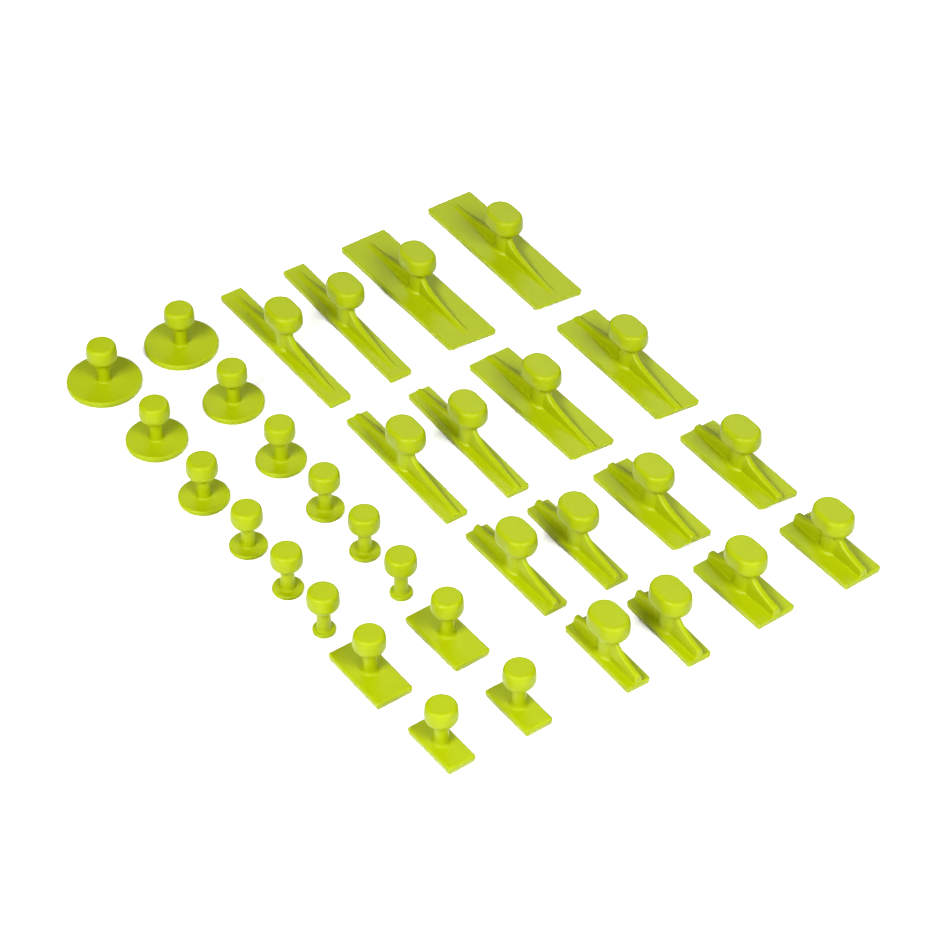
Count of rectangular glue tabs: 20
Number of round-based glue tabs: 12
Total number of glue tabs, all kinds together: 32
